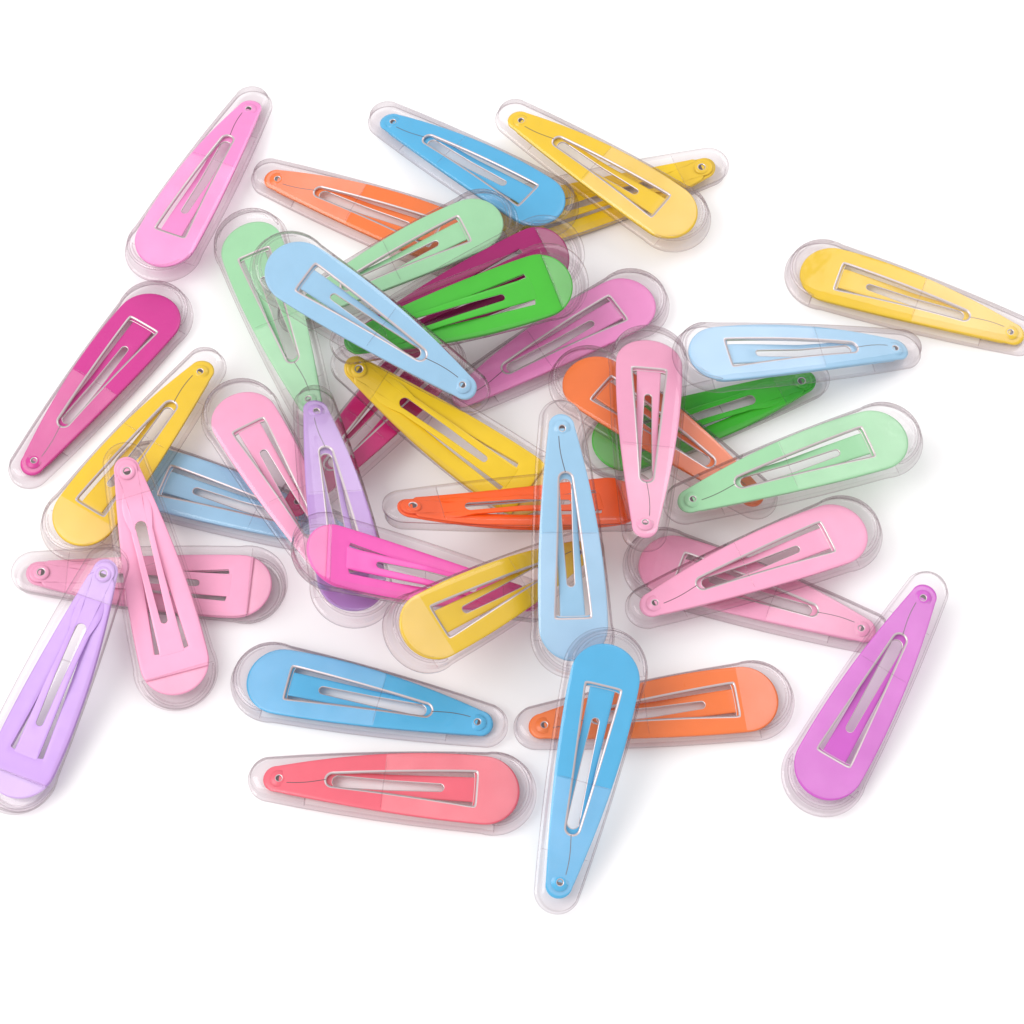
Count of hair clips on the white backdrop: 38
